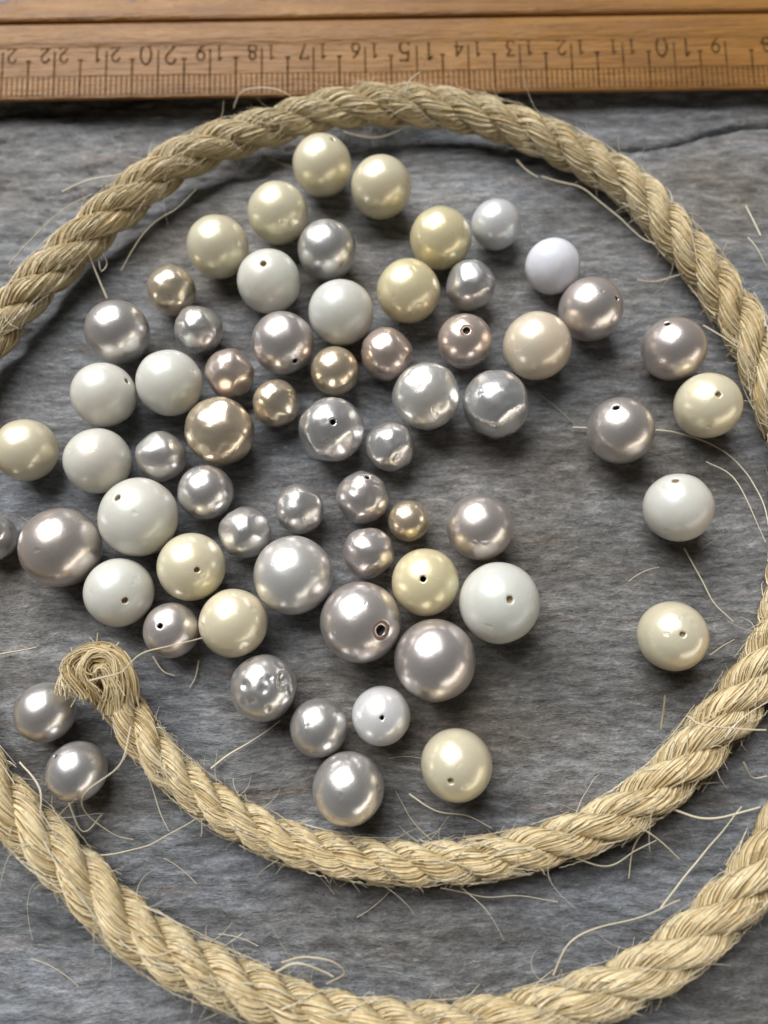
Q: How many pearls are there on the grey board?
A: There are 64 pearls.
